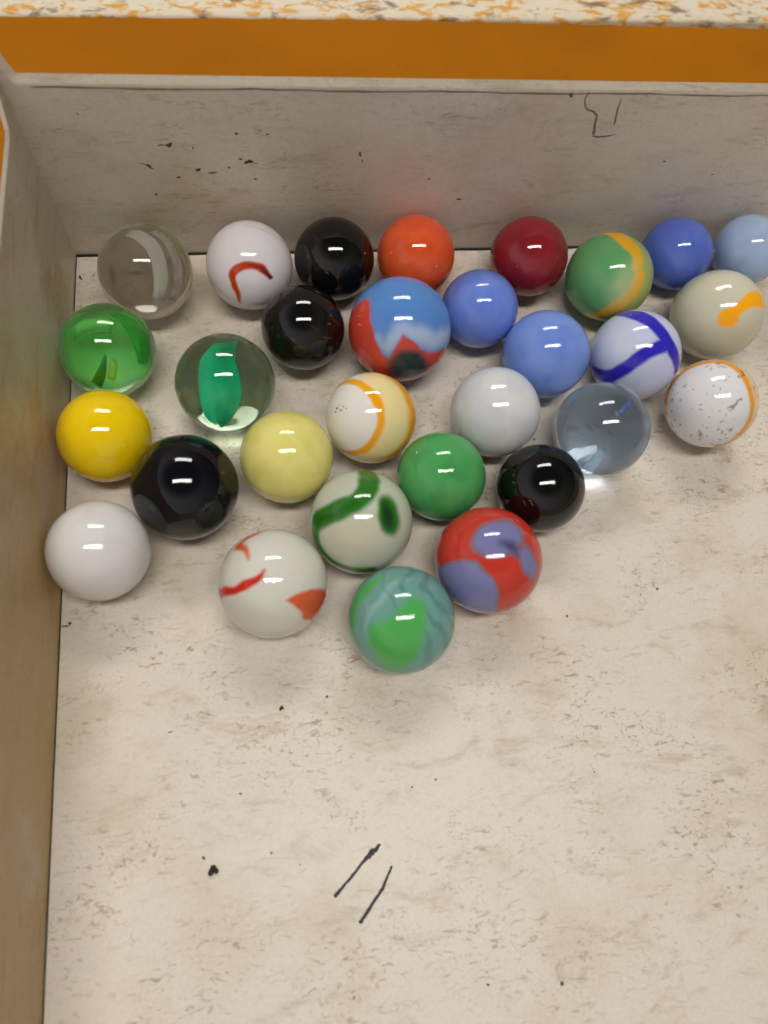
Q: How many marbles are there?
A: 30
